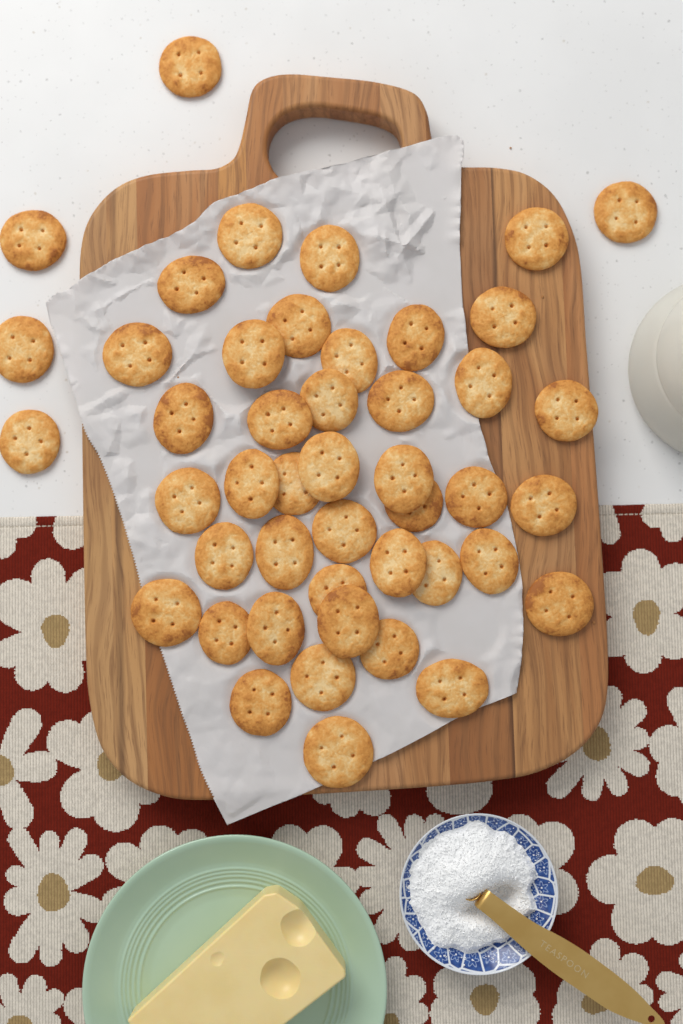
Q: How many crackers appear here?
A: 46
